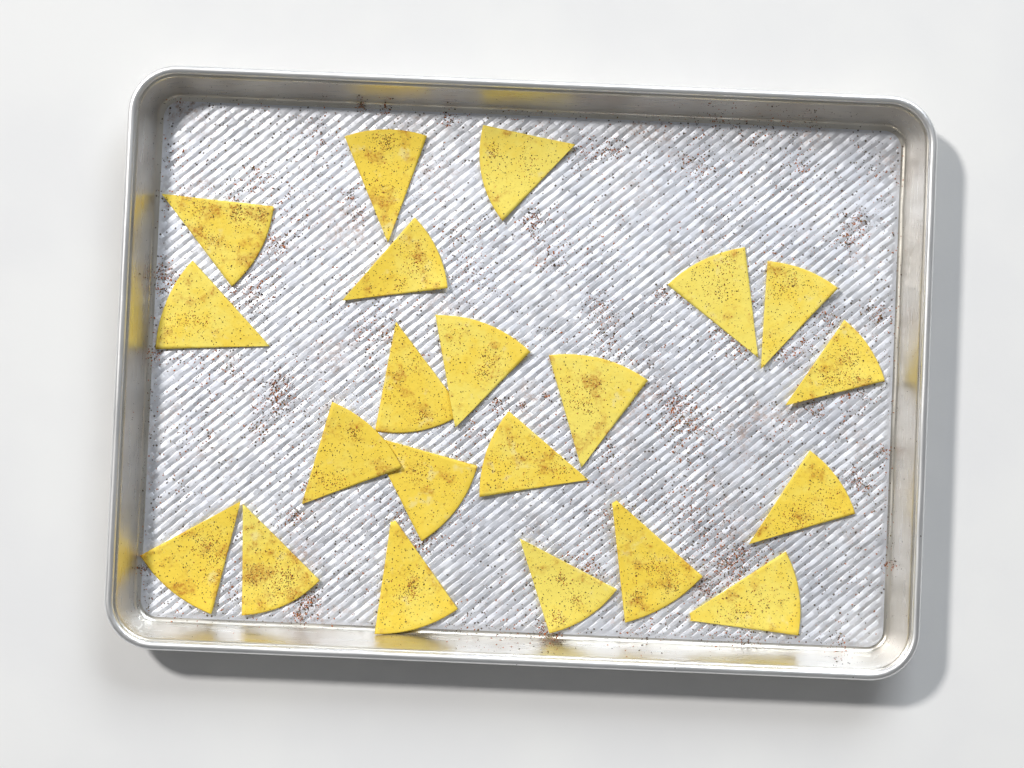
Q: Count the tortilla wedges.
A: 21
